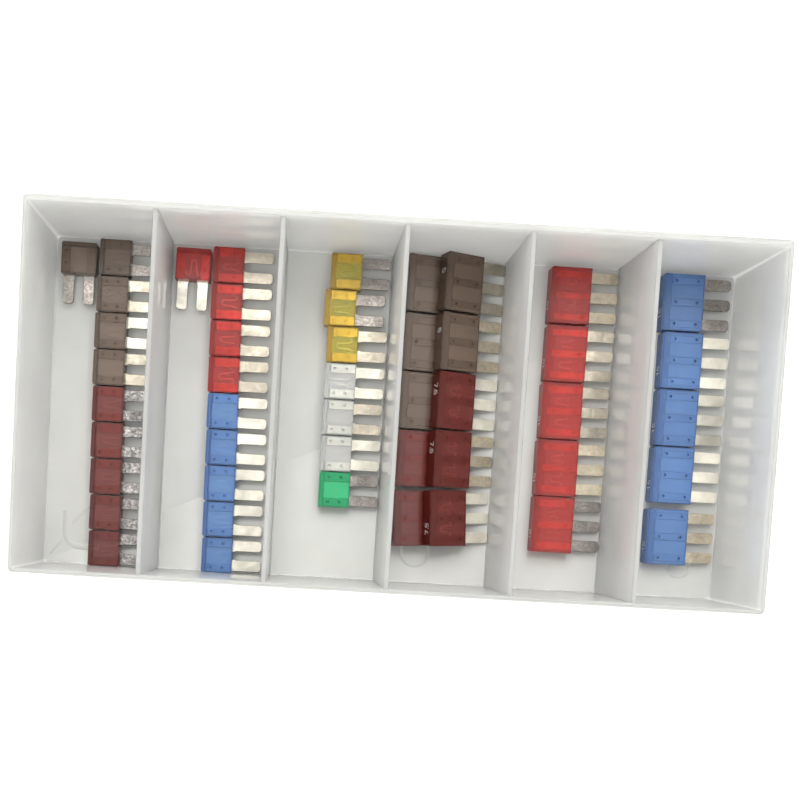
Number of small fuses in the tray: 27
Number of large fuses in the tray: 20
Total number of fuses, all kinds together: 47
